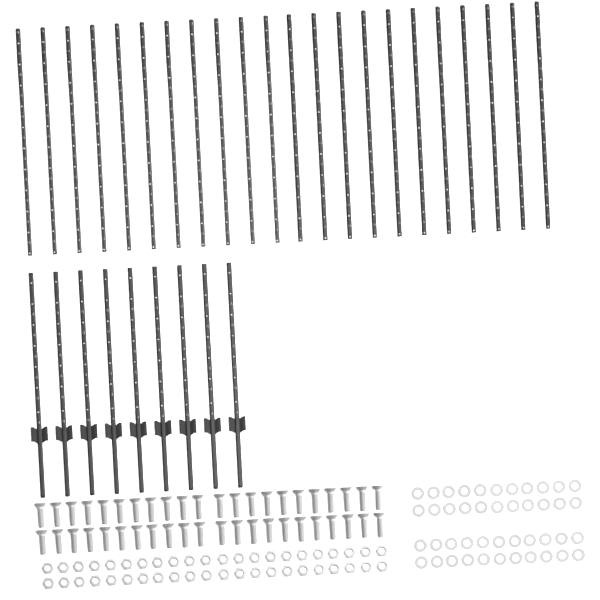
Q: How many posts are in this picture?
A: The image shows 31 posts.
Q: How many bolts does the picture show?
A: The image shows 44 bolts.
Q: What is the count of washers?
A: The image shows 44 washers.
